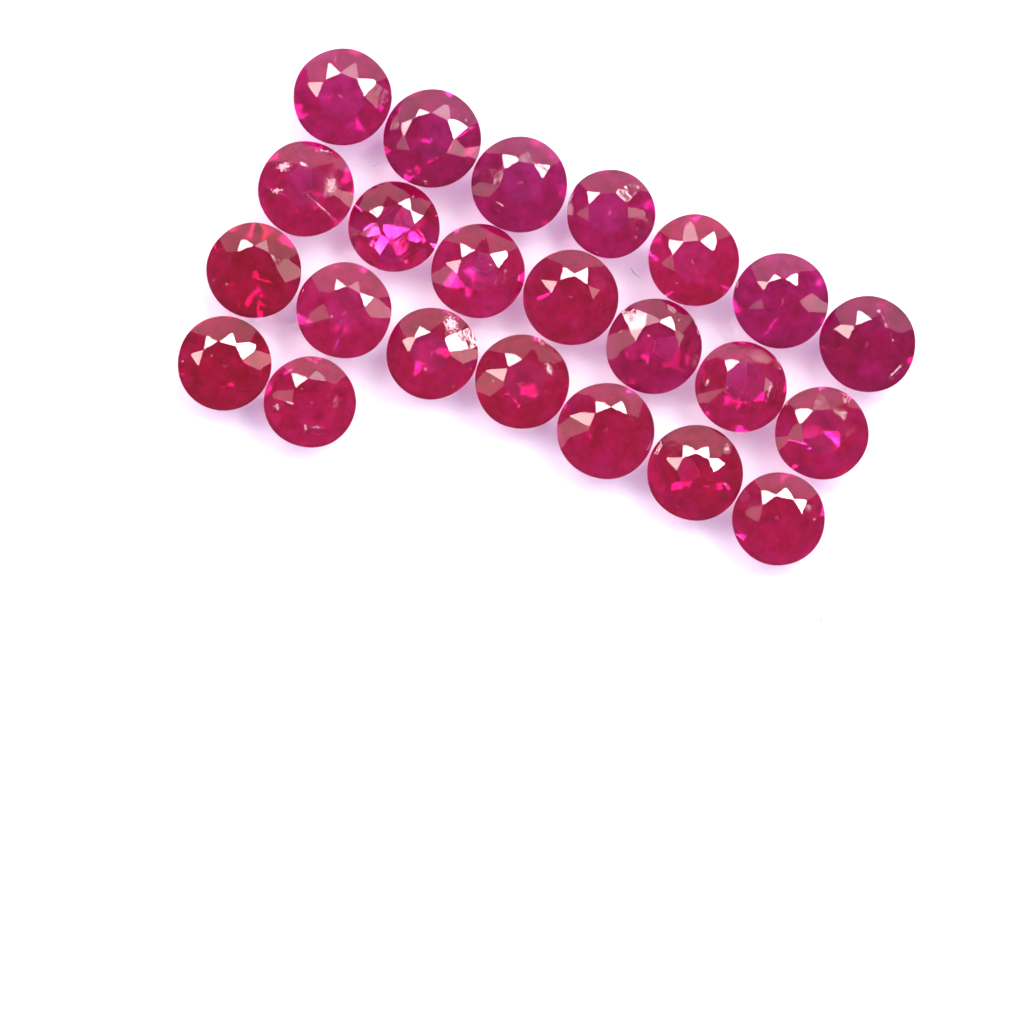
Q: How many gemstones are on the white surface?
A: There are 23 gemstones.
